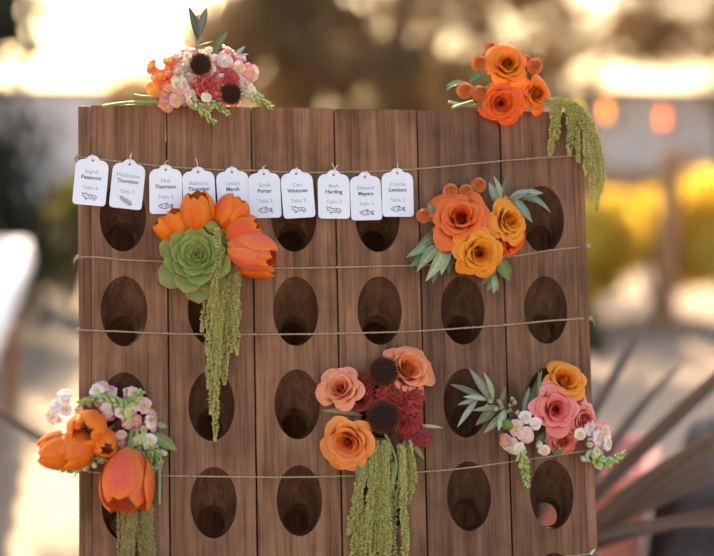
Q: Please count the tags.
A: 10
